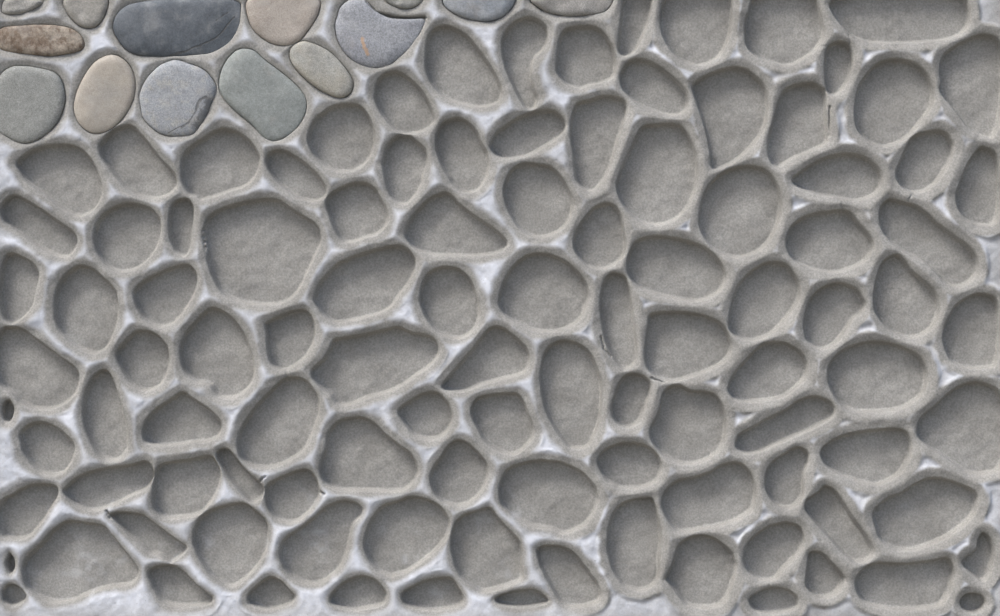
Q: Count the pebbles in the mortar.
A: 14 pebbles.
